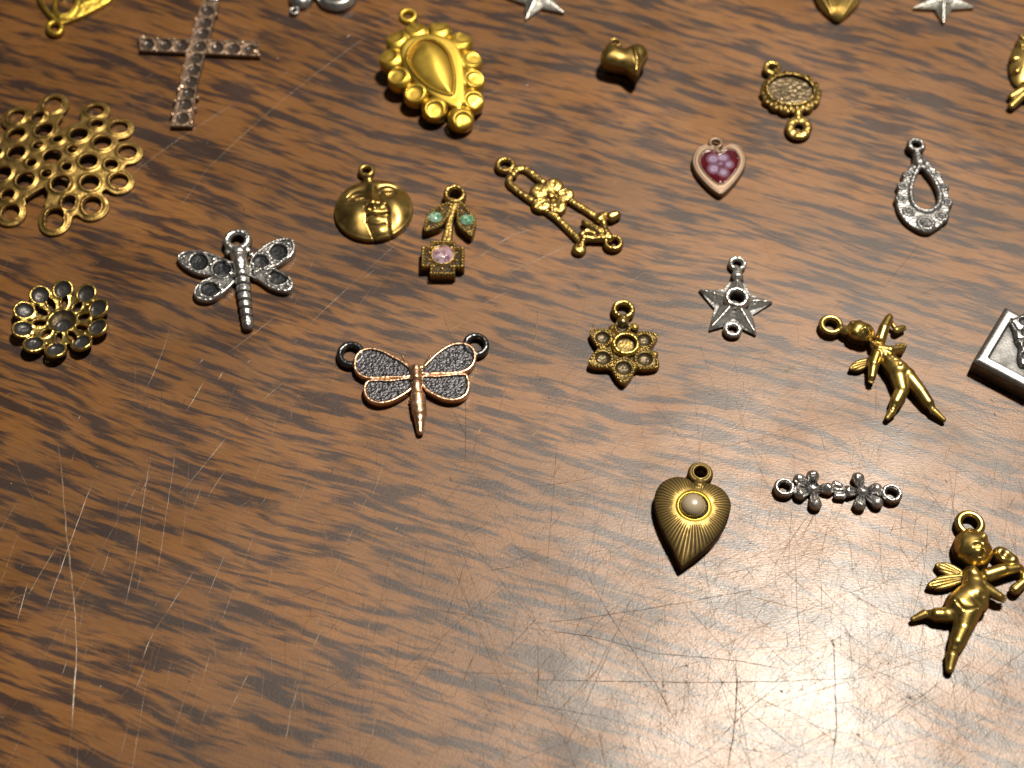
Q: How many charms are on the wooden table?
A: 26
